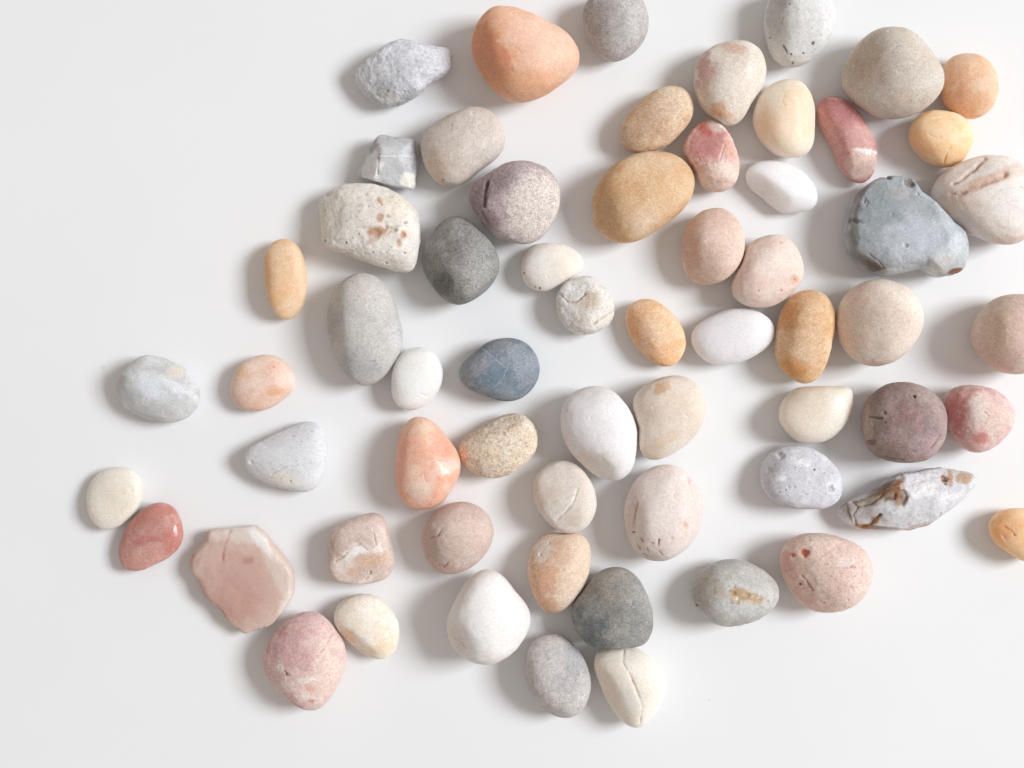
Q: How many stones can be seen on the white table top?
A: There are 63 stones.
